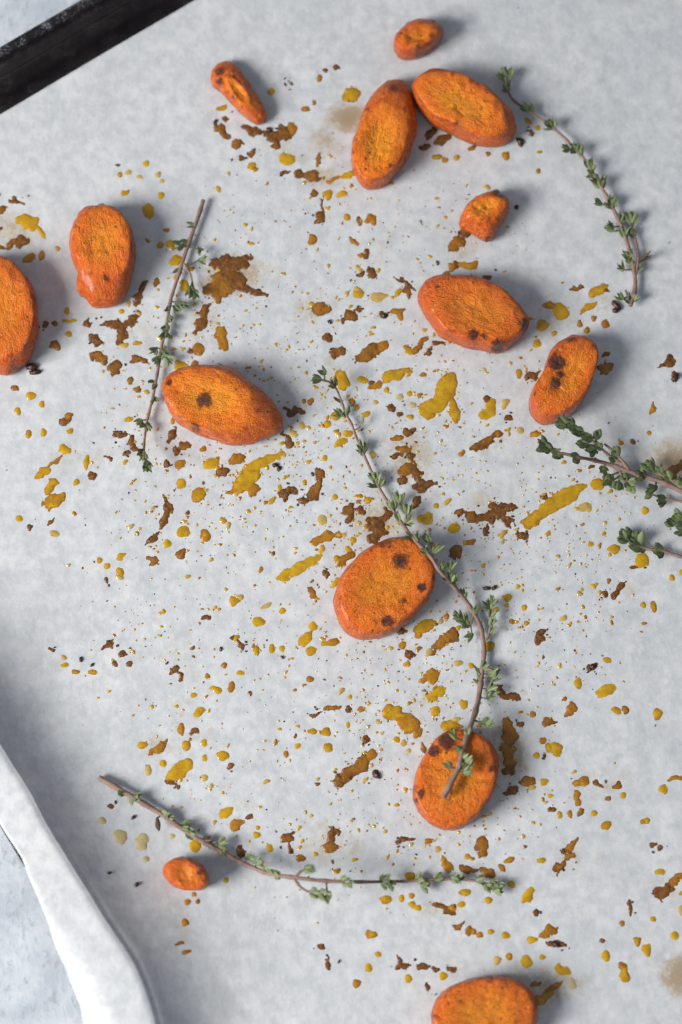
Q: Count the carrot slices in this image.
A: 14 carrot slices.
